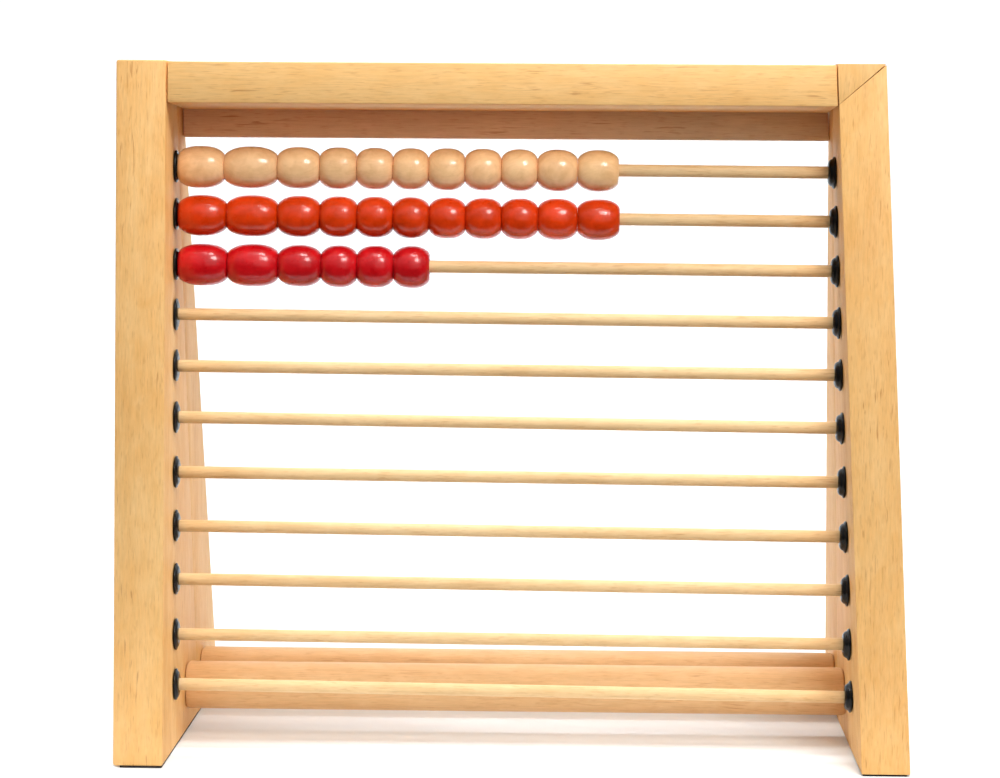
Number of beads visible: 28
